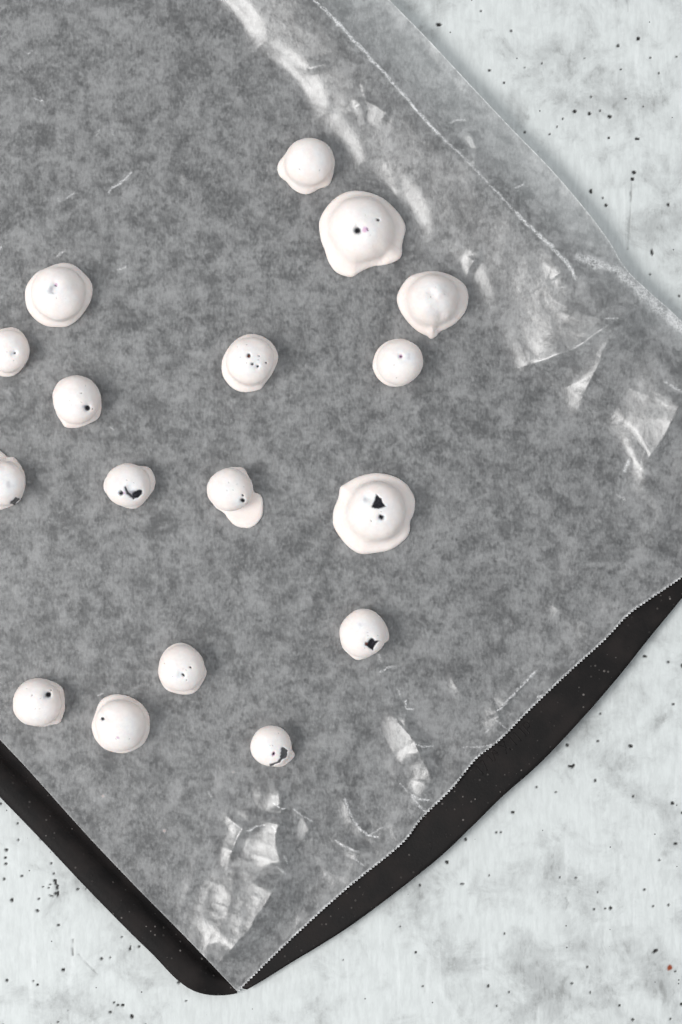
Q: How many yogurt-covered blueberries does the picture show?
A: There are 17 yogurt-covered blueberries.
